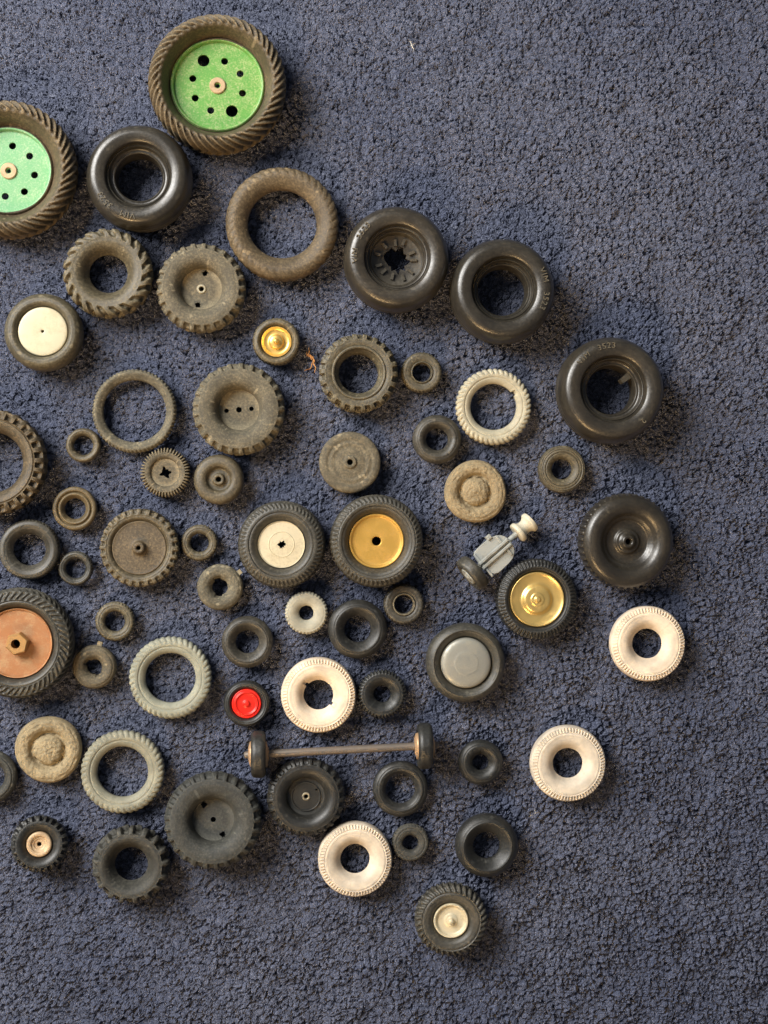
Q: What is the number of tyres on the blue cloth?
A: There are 64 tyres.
